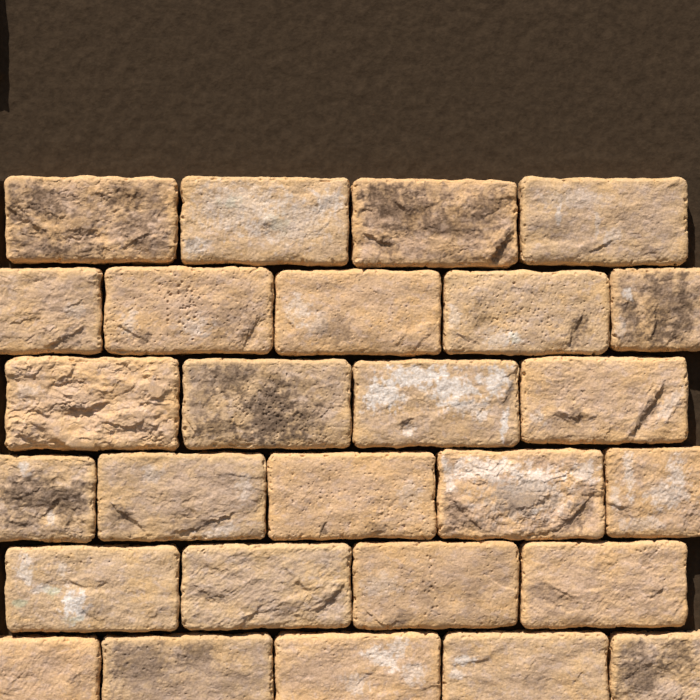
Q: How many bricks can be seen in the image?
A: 27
